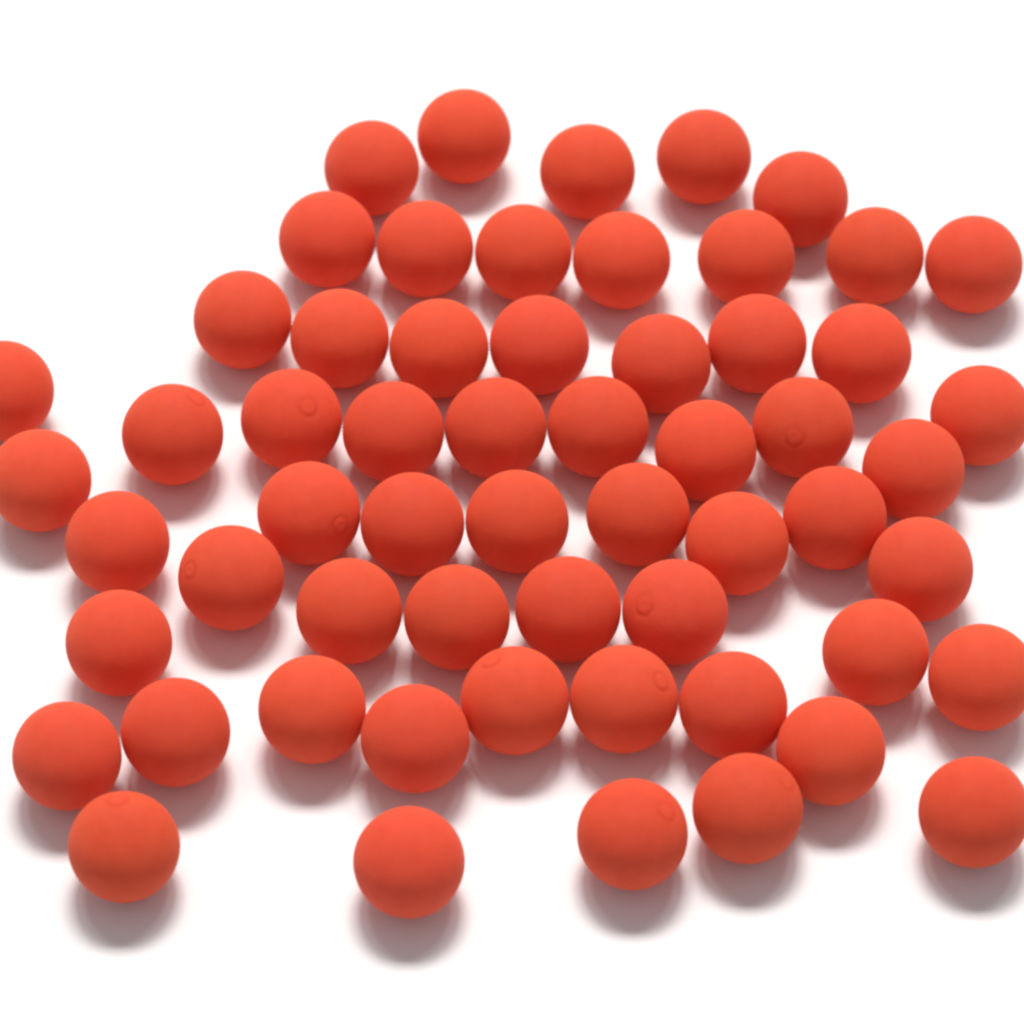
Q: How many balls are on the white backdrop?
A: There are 59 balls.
